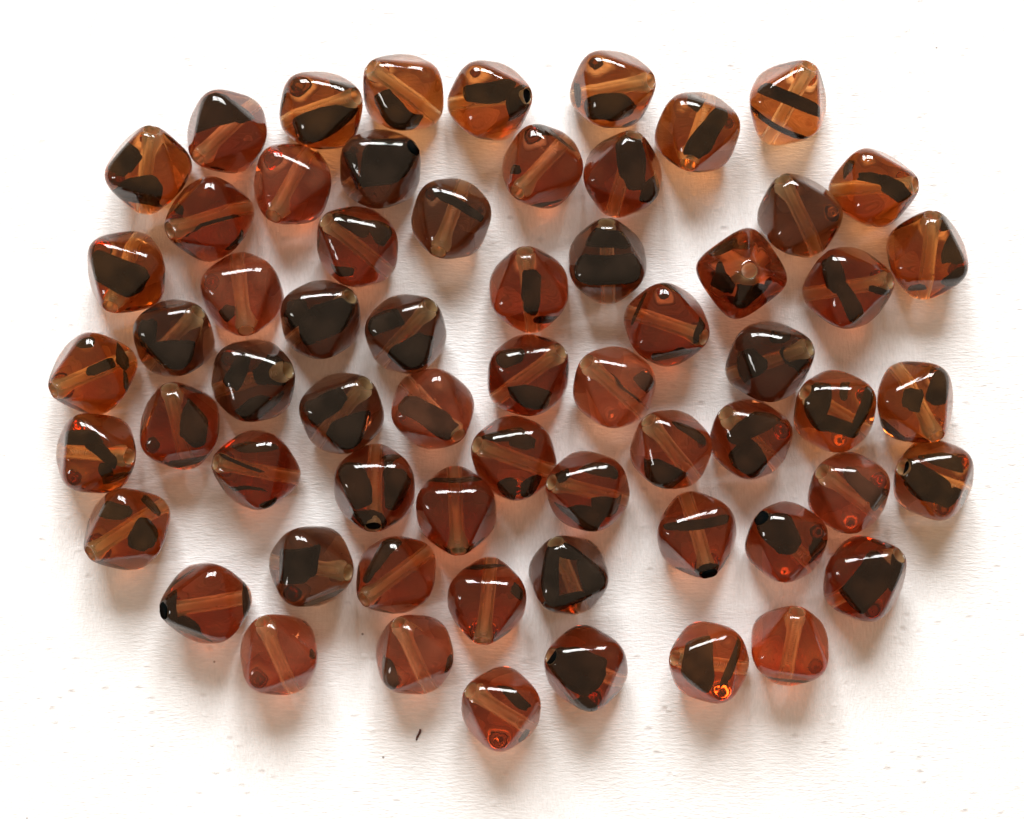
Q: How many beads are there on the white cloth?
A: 63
